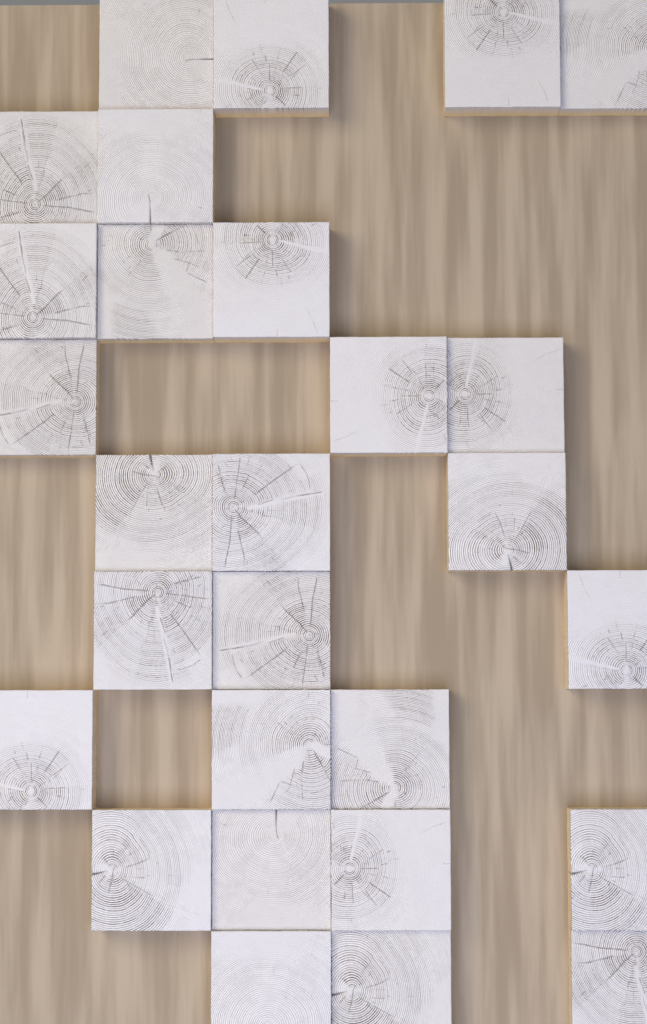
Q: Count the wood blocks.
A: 28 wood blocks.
